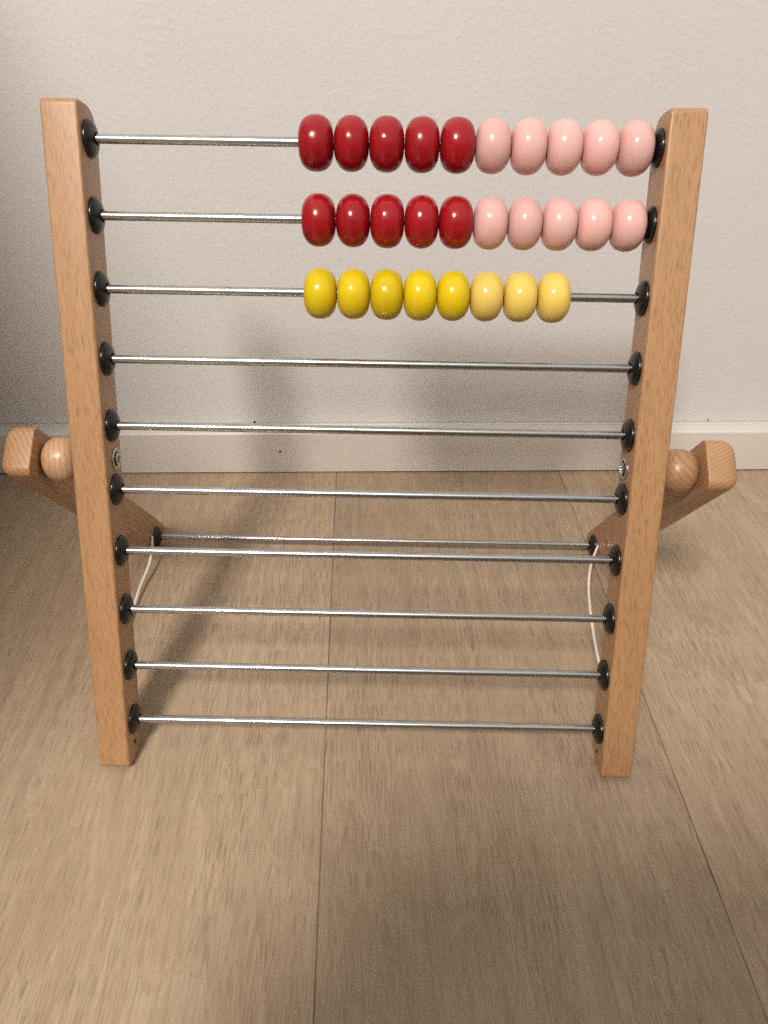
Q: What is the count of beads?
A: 28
